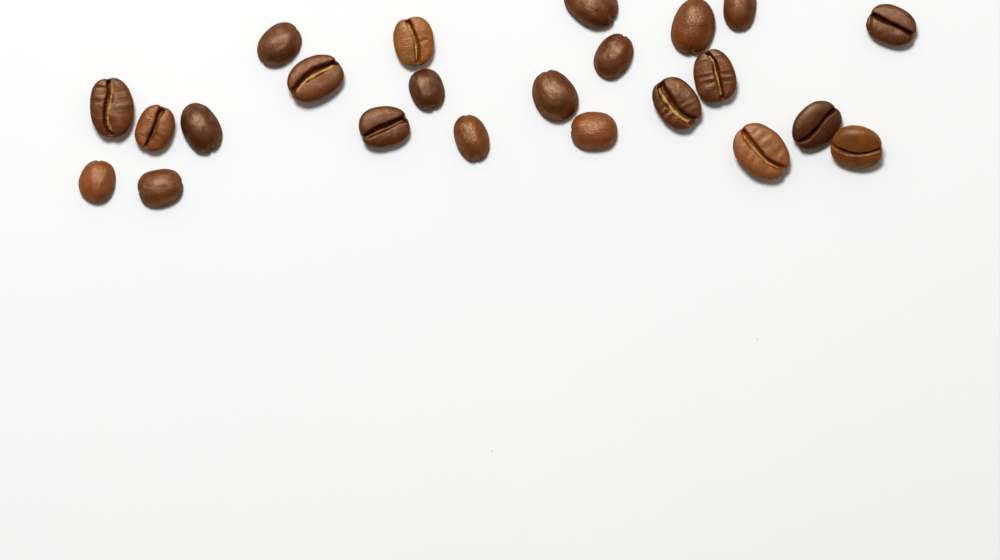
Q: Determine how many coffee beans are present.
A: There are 23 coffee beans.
